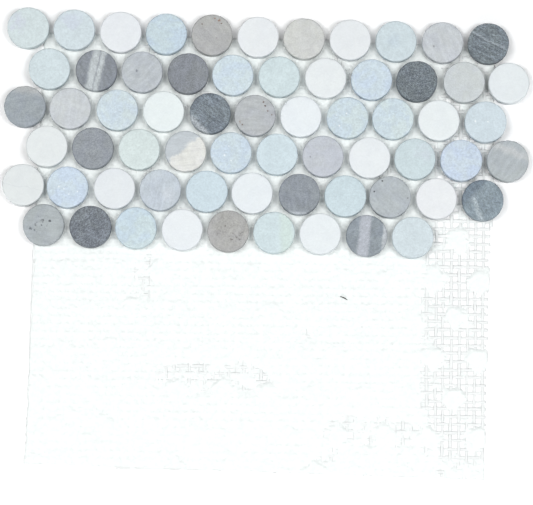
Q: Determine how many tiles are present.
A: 64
